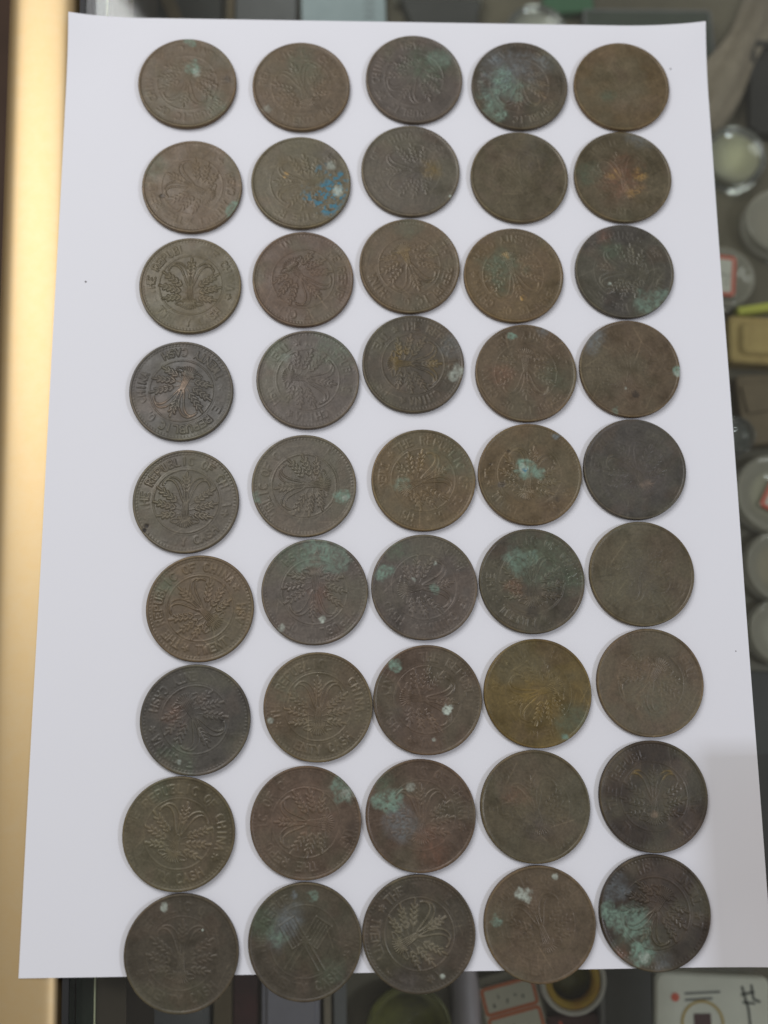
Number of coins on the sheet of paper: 45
